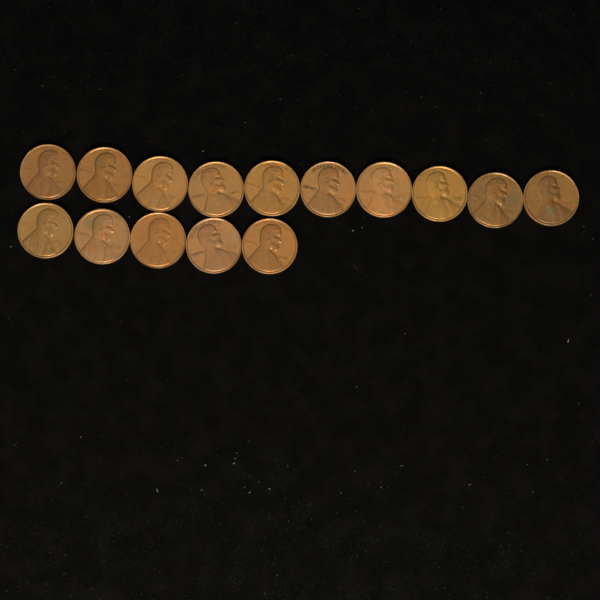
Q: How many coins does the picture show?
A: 15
